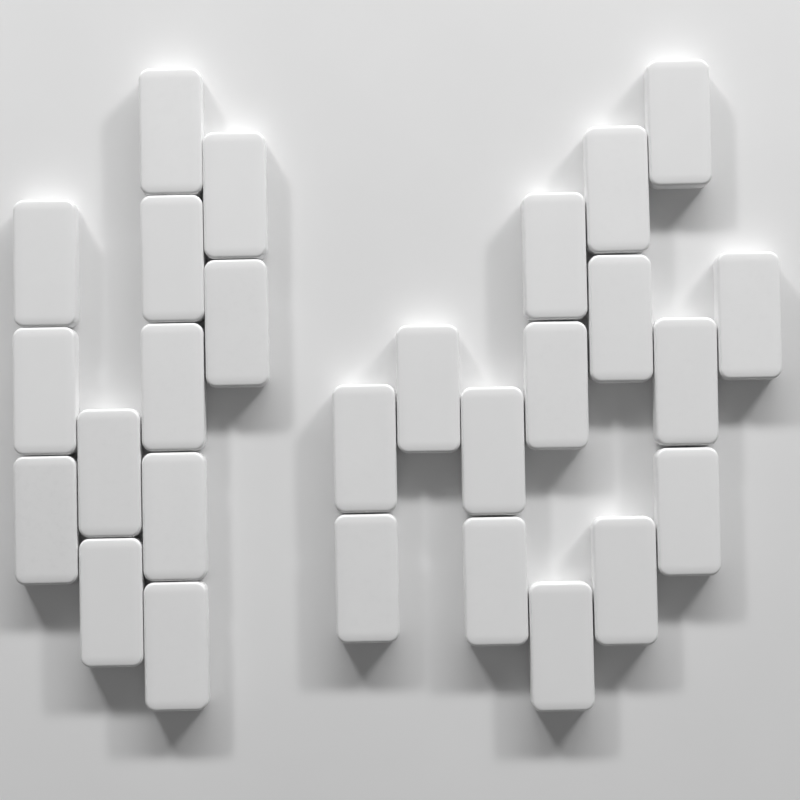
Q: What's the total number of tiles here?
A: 27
